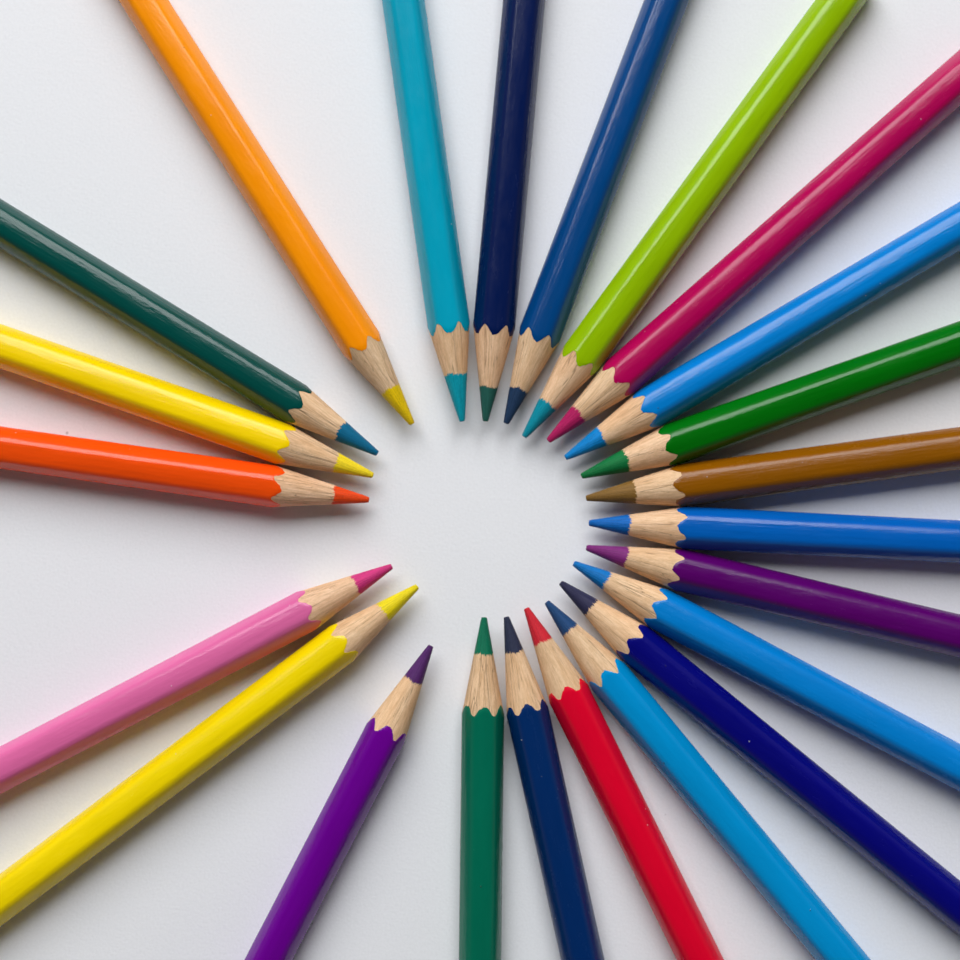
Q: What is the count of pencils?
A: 23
